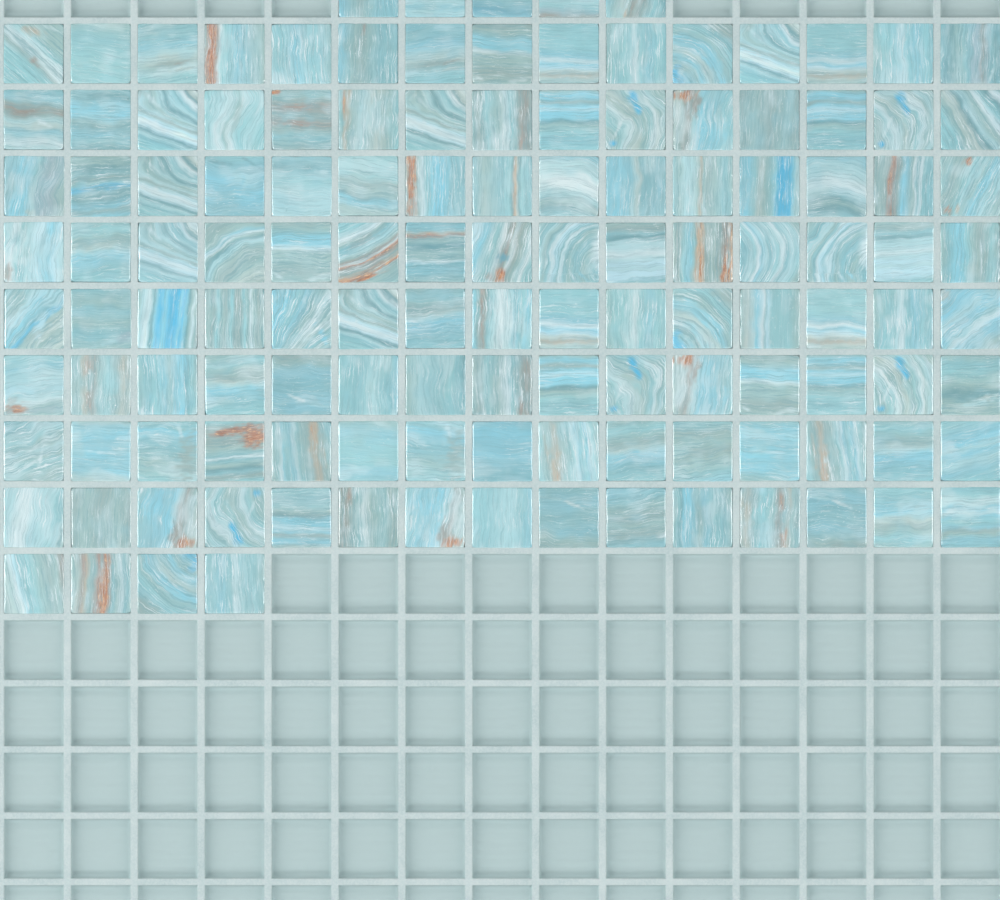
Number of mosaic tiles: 129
